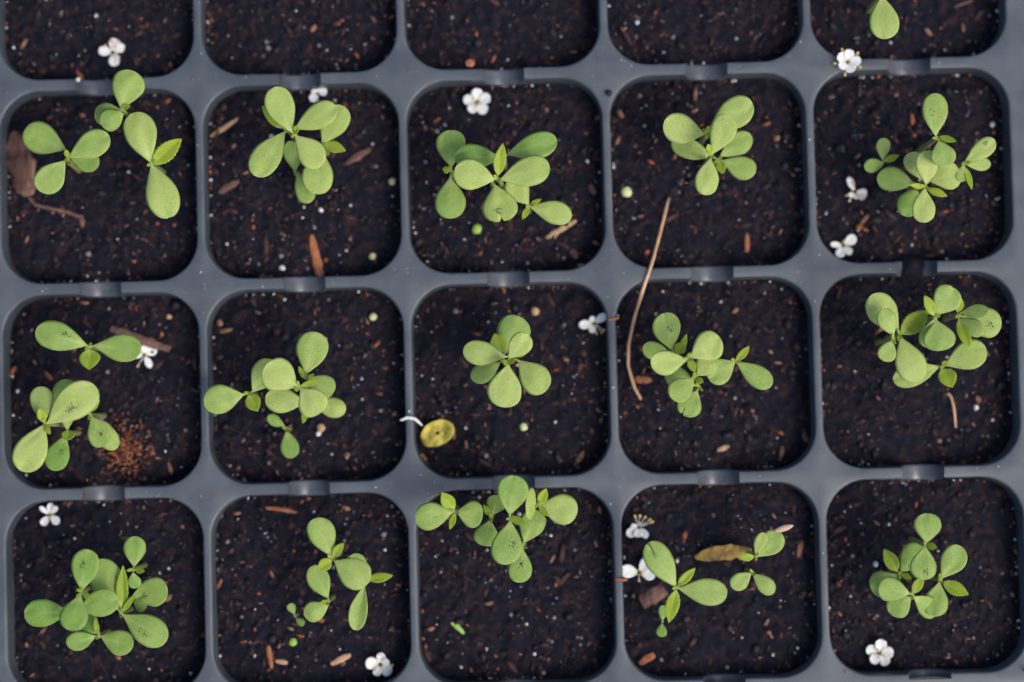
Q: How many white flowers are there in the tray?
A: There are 13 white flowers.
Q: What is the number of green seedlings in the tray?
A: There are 68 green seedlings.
